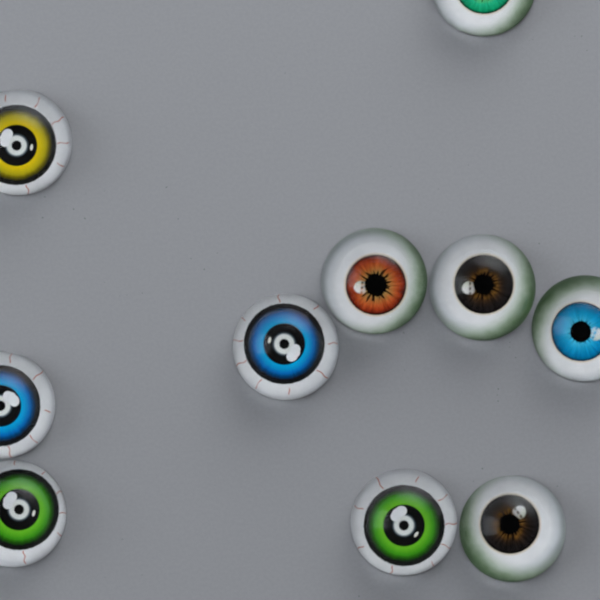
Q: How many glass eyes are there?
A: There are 10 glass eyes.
